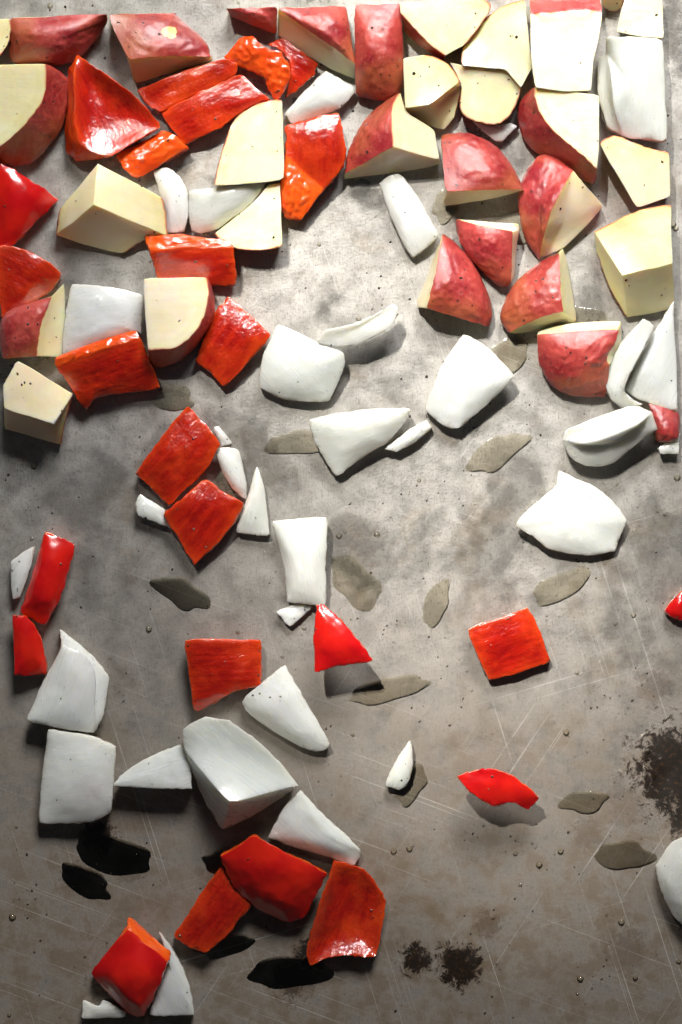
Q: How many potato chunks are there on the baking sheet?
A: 31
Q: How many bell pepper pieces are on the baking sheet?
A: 25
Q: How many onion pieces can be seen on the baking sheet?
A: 34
